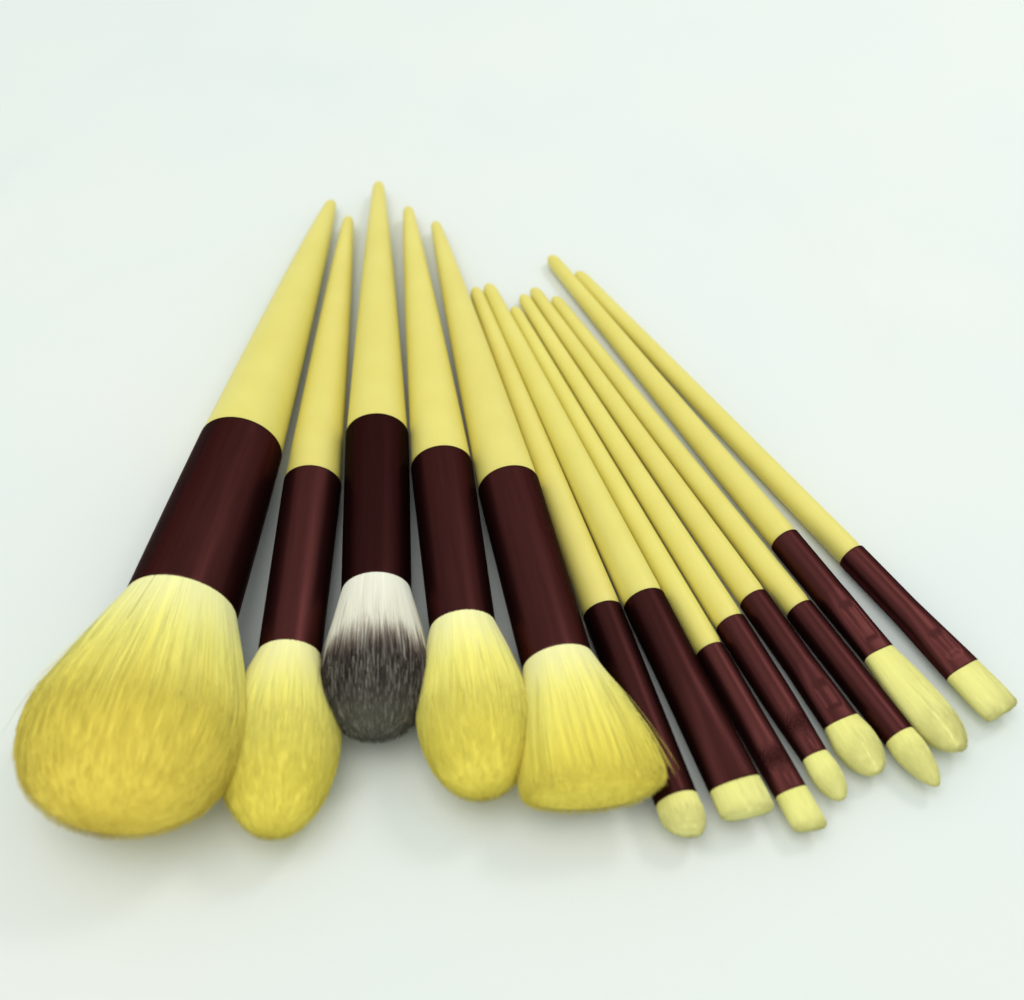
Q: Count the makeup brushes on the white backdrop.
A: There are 13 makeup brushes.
